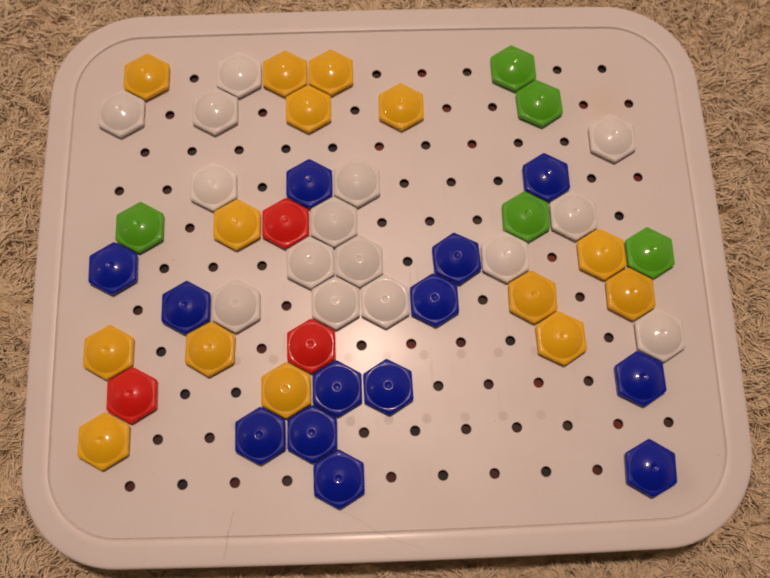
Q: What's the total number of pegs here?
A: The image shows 50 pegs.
